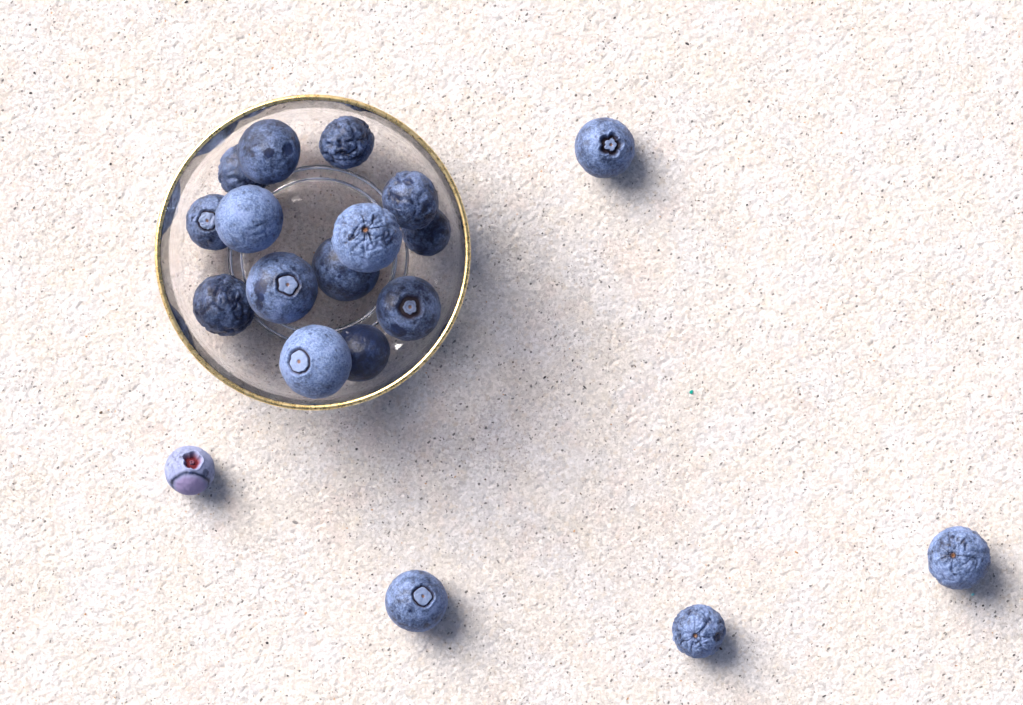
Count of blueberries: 19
